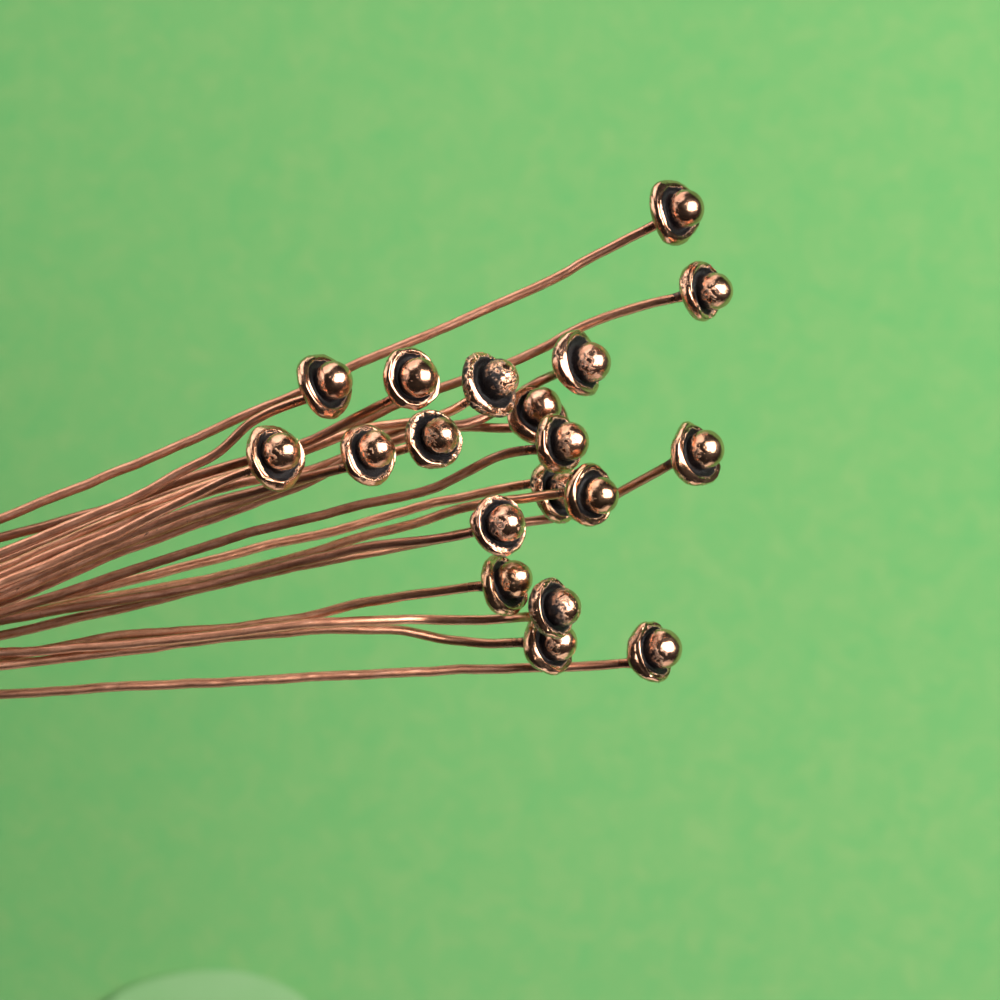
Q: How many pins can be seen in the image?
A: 19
